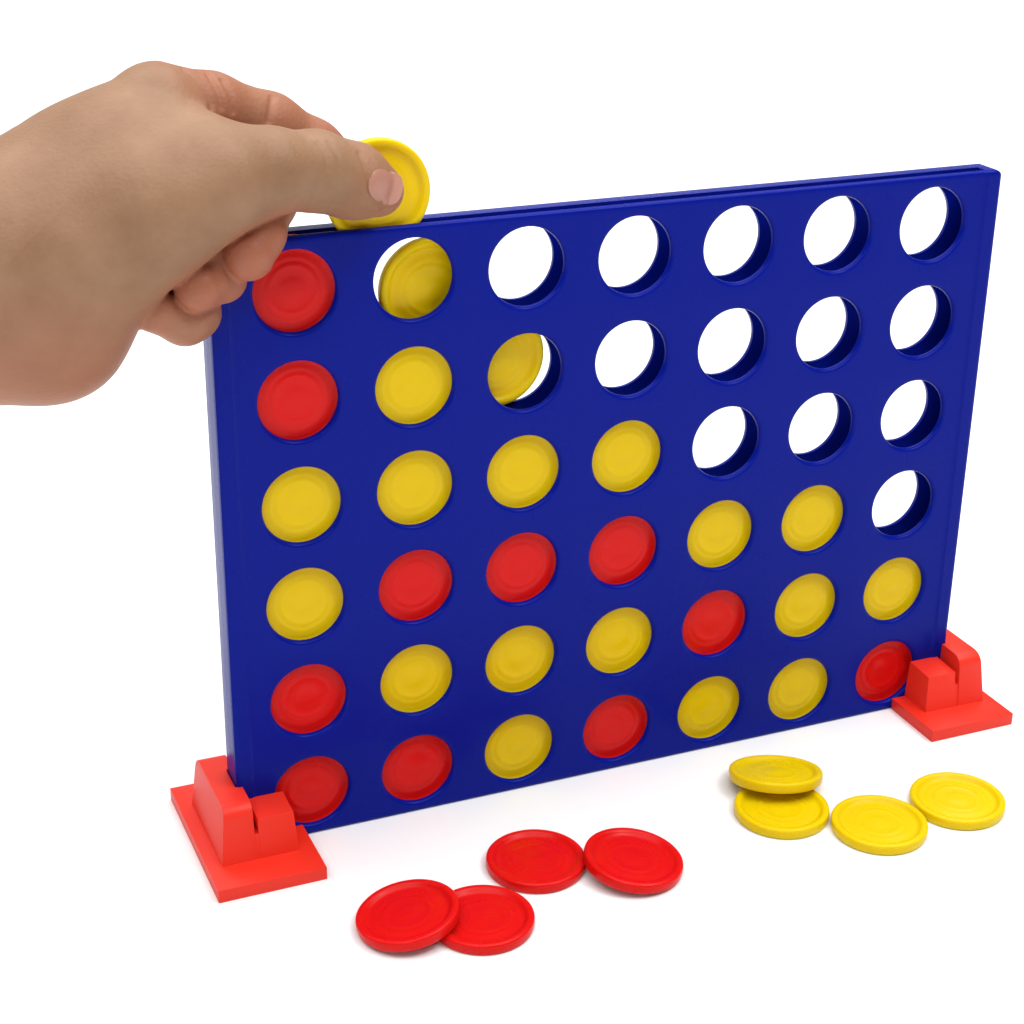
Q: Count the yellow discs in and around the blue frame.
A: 23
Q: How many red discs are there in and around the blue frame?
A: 15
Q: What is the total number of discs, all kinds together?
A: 38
